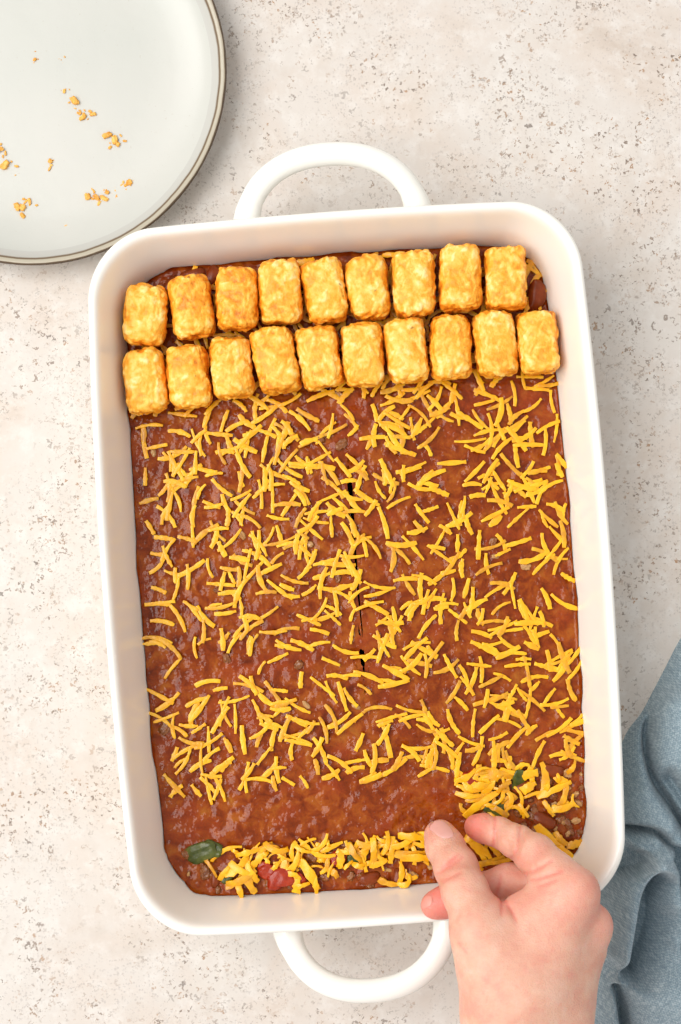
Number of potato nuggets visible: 19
